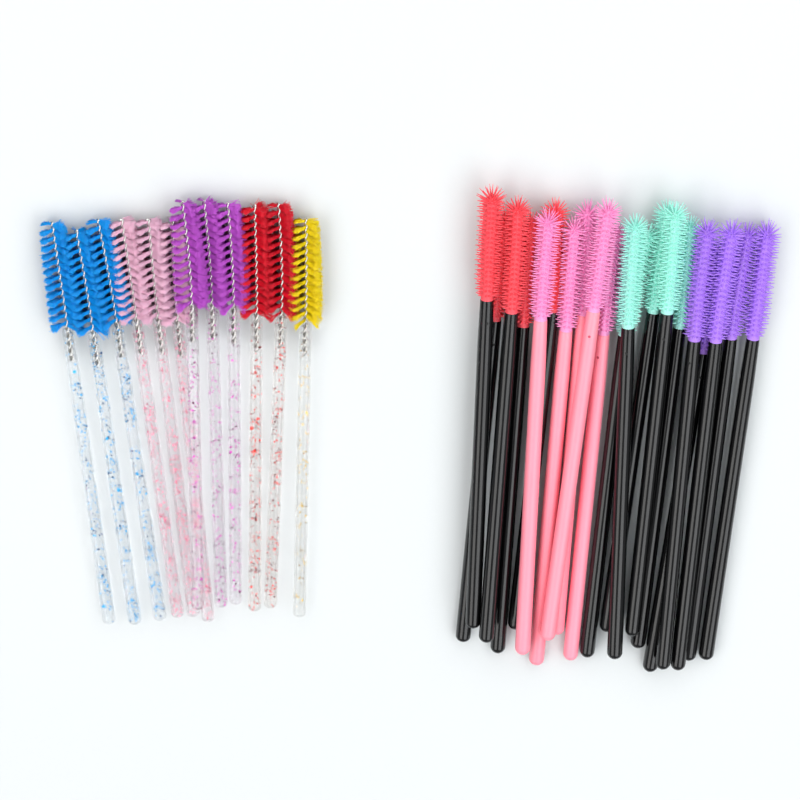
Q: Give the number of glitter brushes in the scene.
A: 12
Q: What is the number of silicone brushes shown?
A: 20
